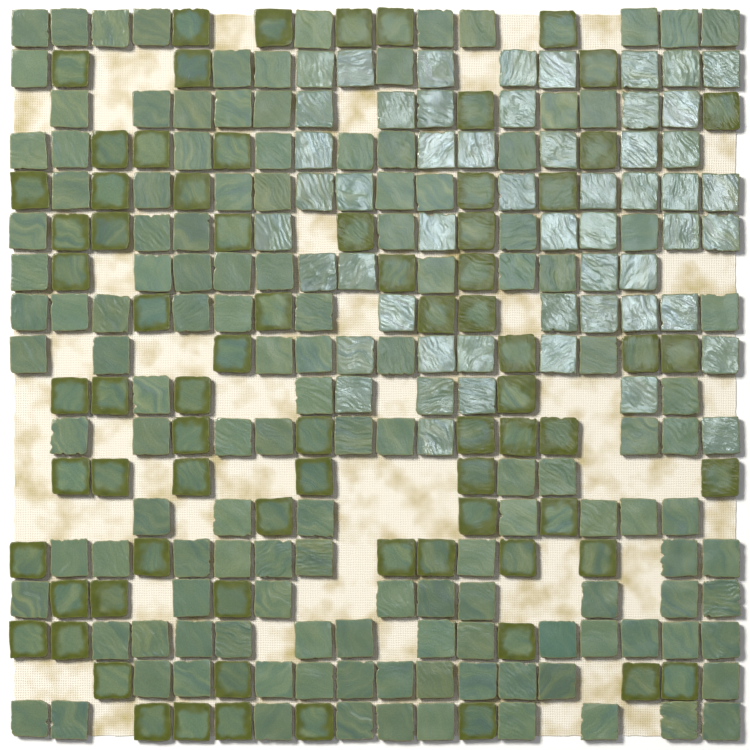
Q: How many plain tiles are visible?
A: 133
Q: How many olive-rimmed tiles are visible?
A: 74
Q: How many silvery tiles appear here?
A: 53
